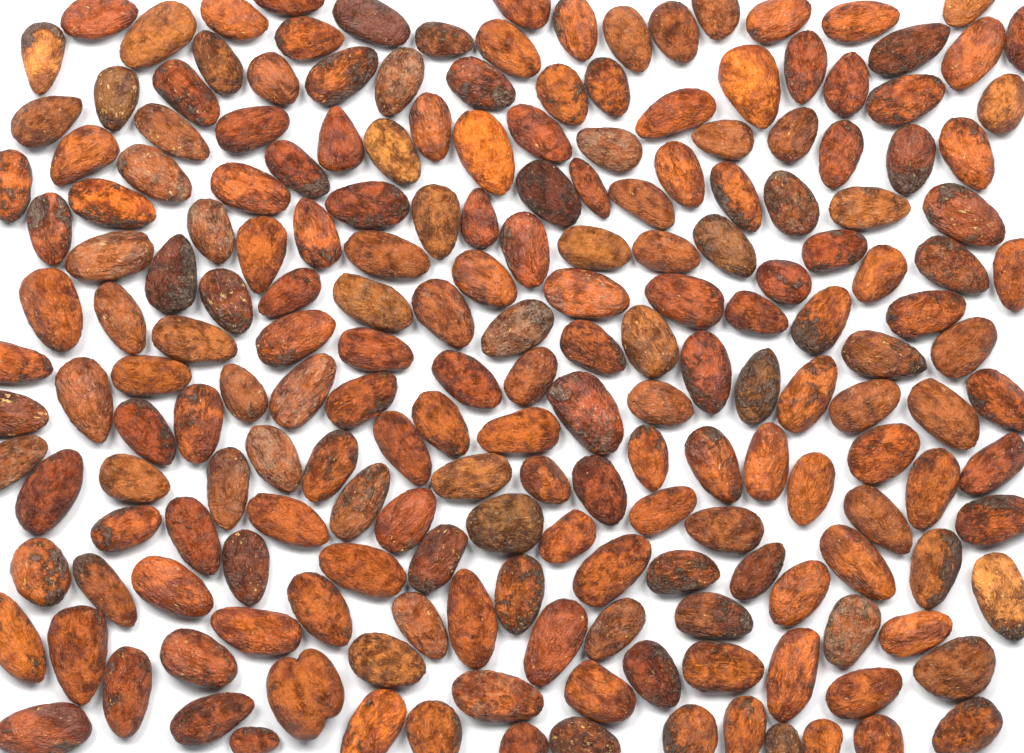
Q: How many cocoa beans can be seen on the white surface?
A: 200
